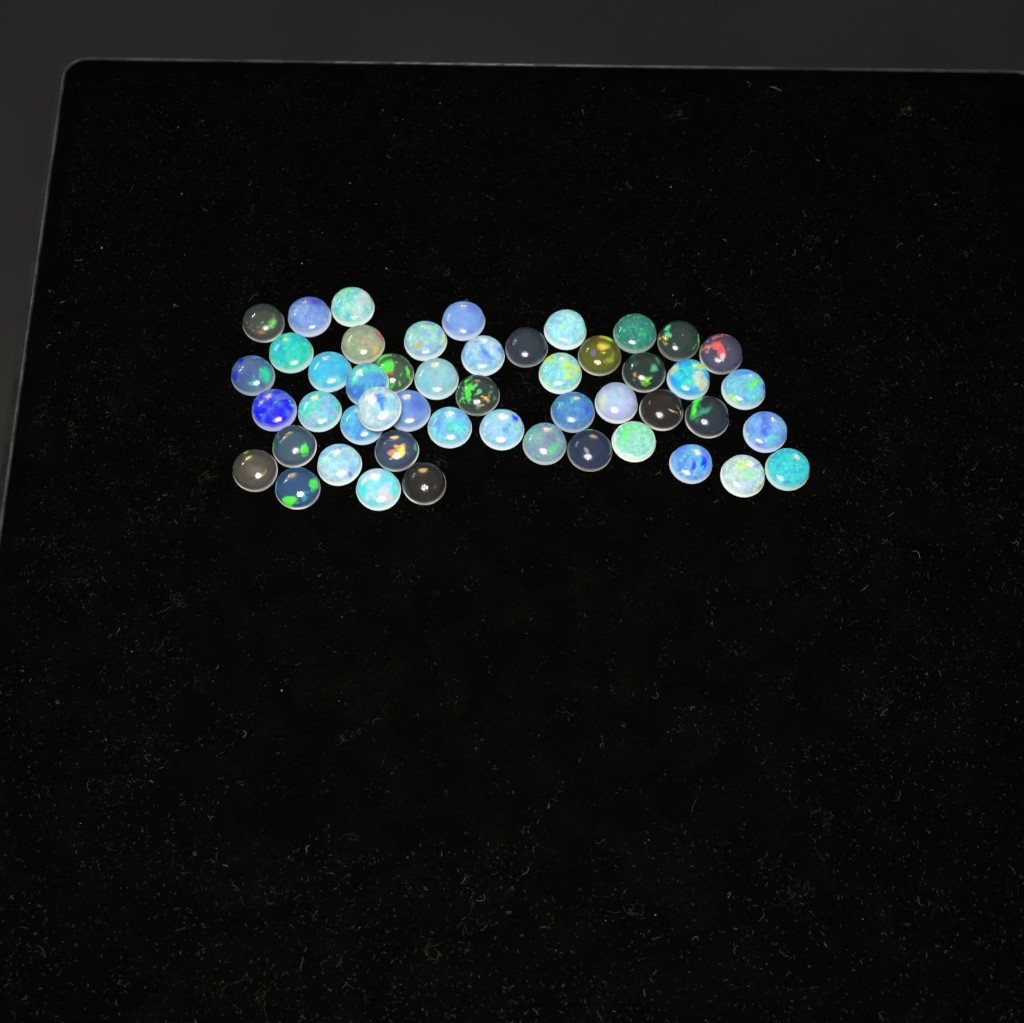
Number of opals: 49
